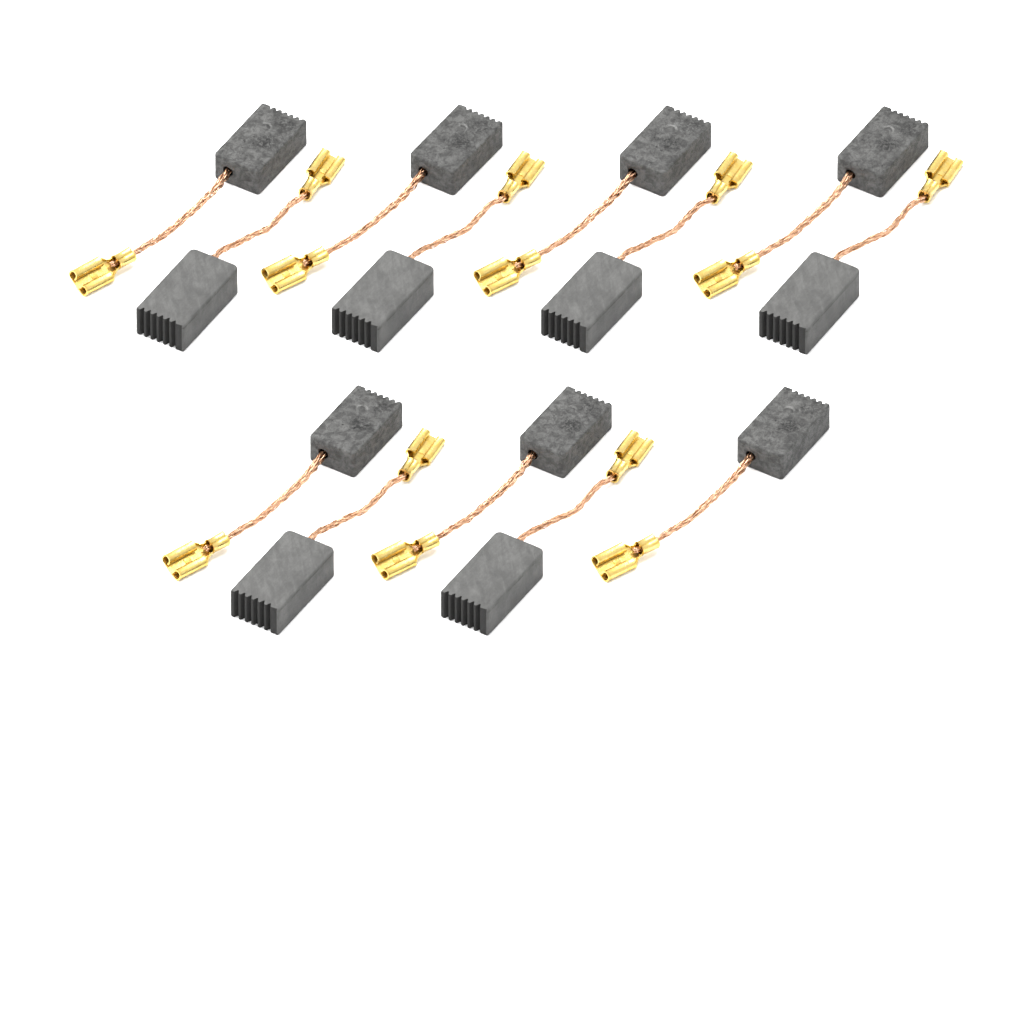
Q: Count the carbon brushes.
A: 13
